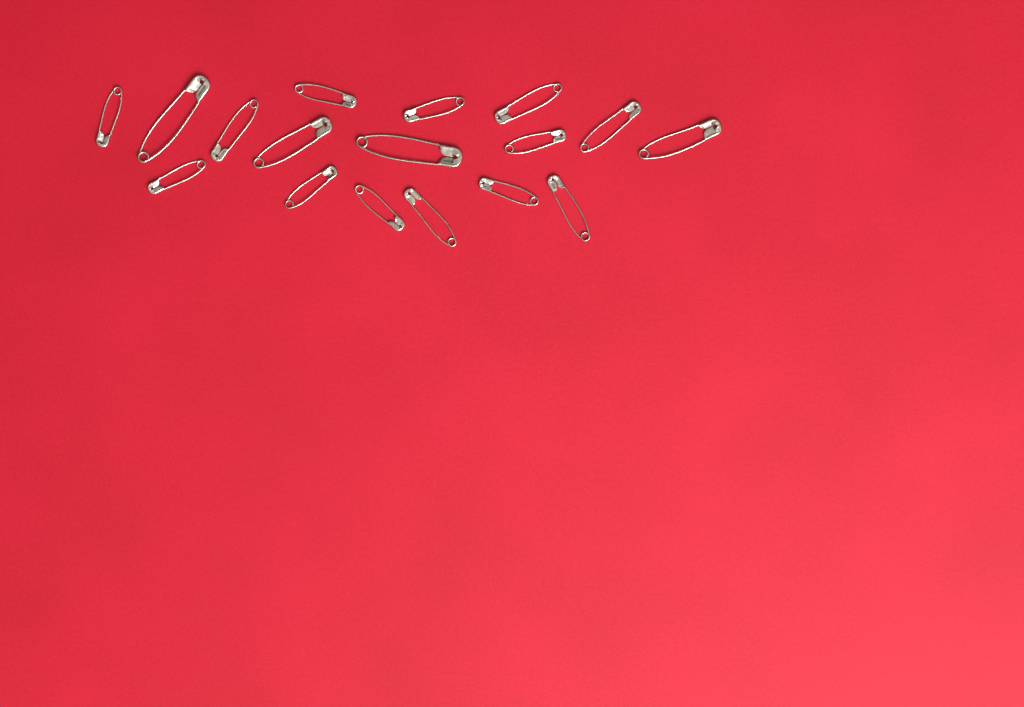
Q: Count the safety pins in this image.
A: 17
